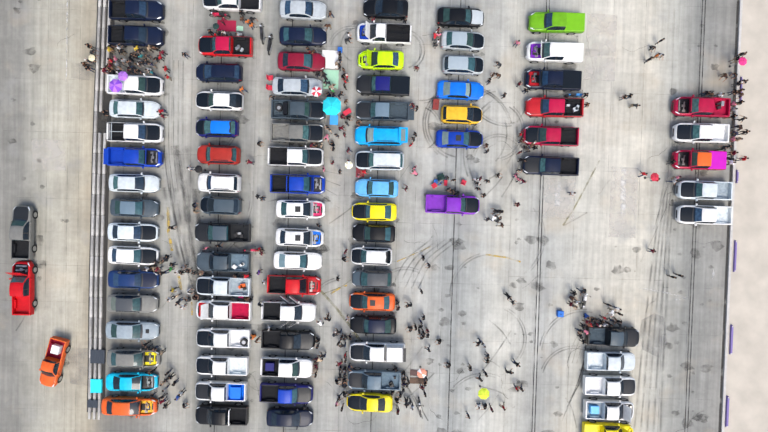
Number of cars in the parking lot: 43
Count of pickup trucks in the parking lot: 49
